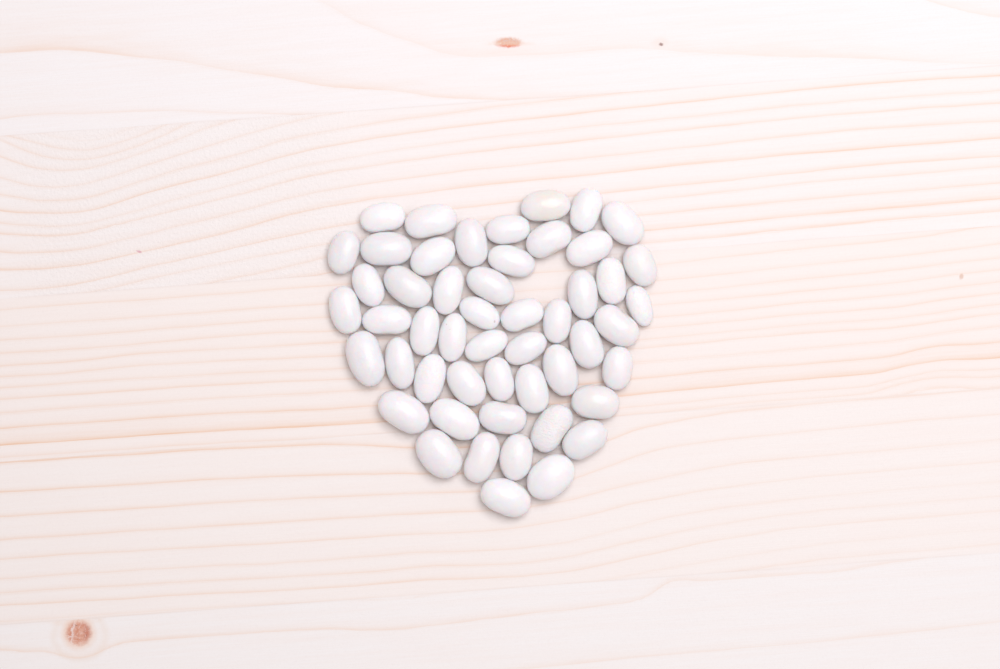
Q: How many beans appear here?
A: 51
